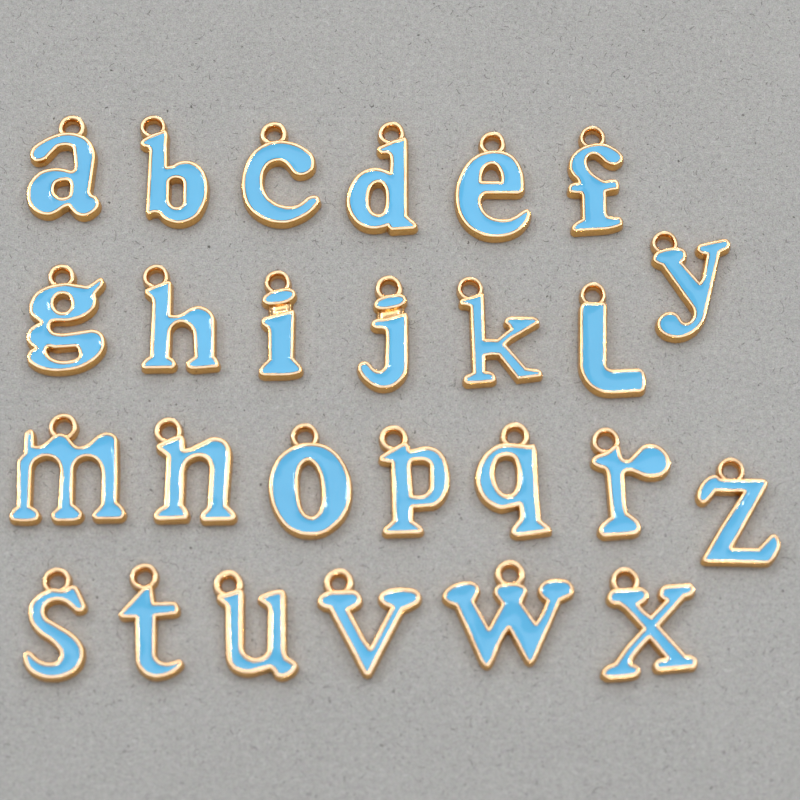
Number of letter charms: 26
